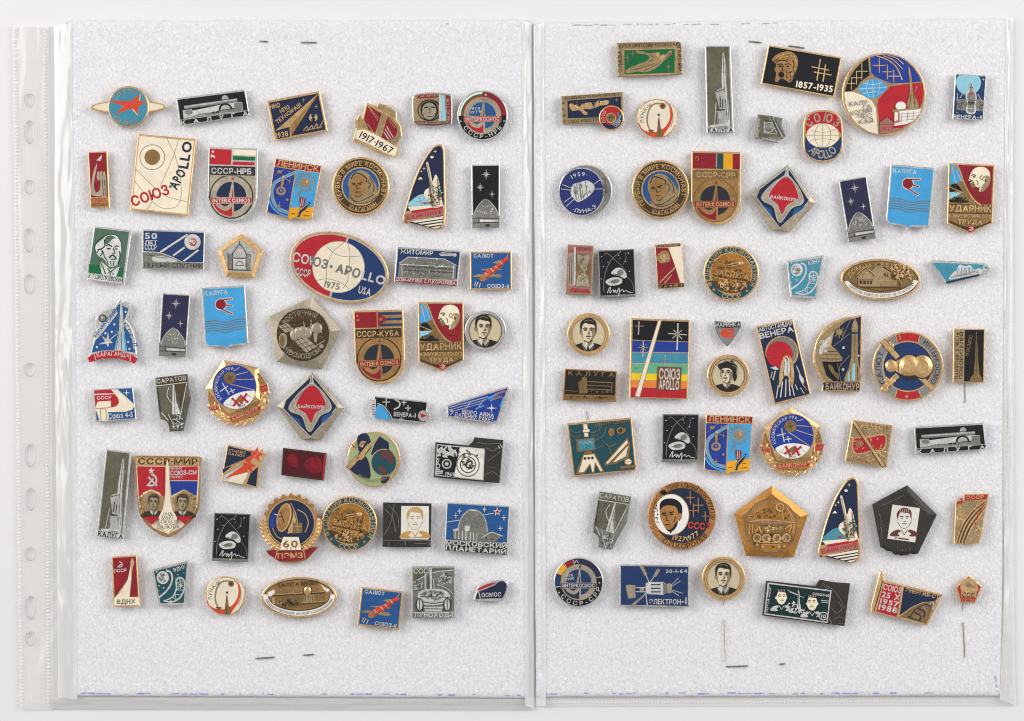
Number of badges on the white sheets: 100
